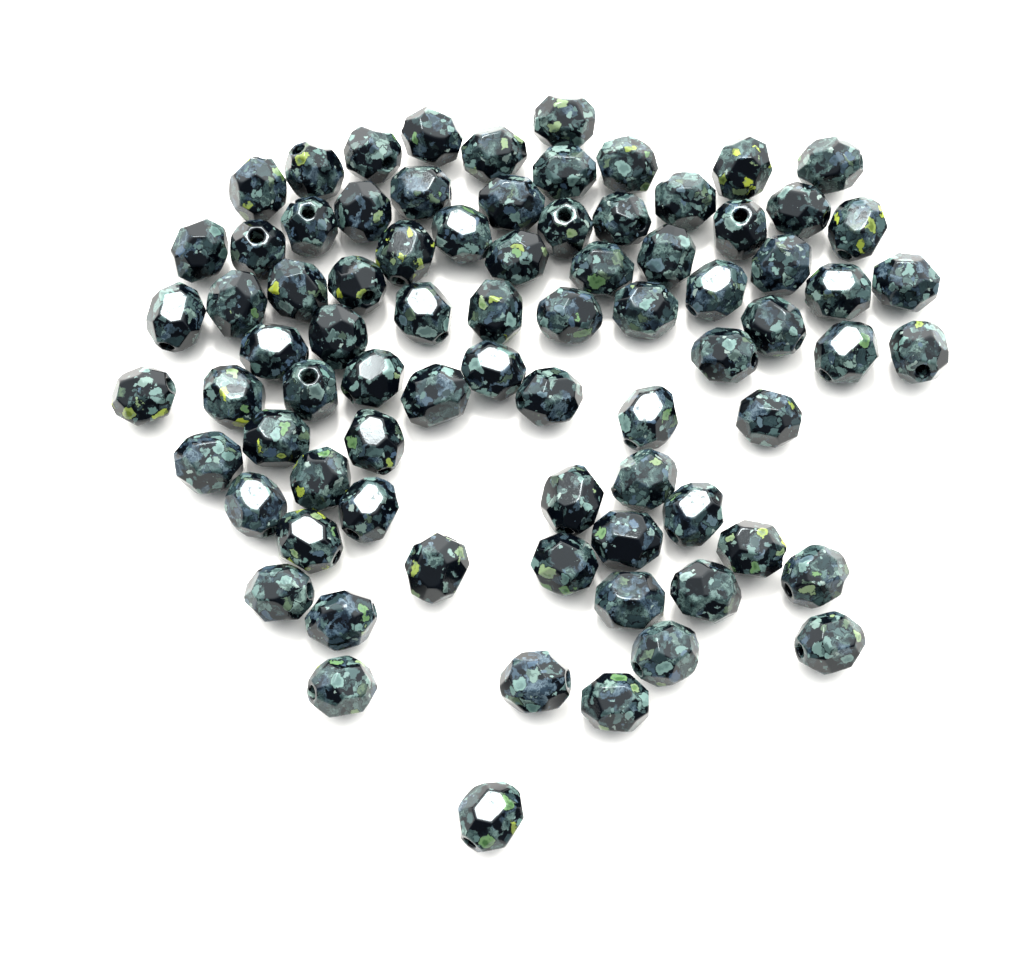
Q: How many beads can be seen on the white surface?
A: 79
